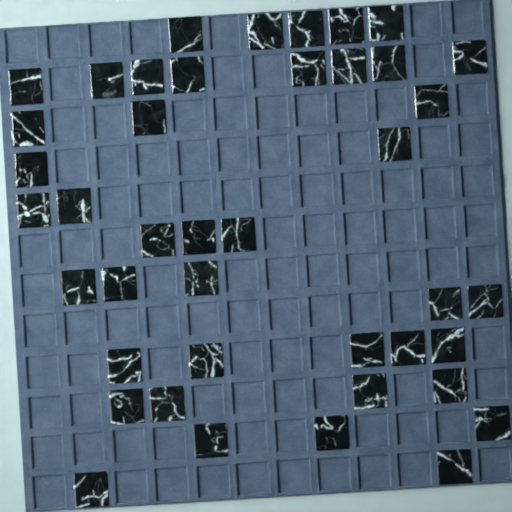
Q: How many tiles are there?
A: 42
